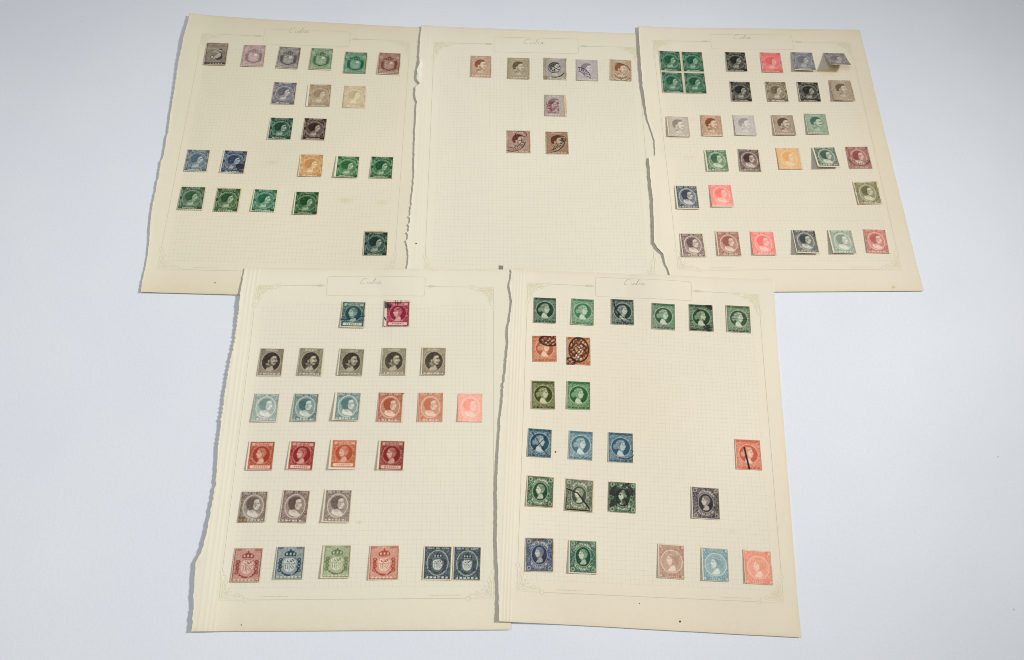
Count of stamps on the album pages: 109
